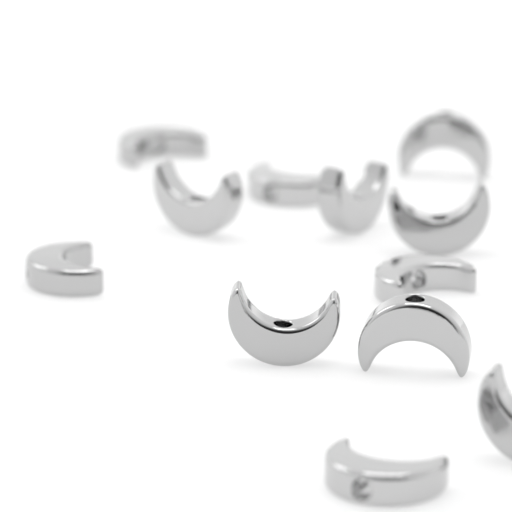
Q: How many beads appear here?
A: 12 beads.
